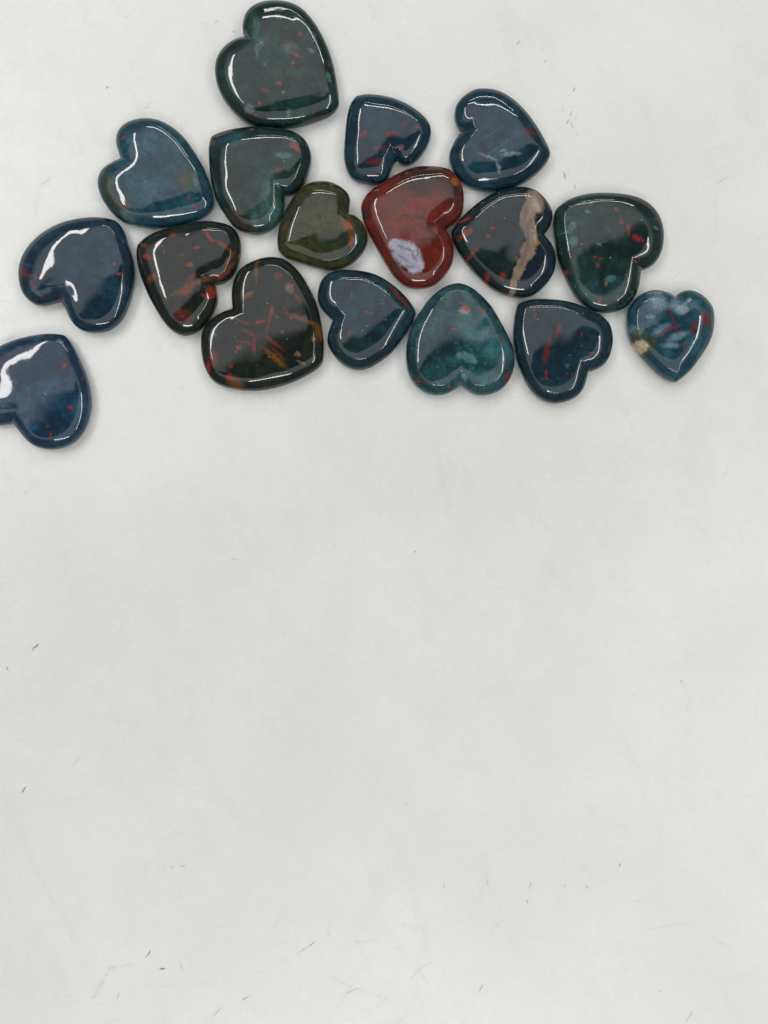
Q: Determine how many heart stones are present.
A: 17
